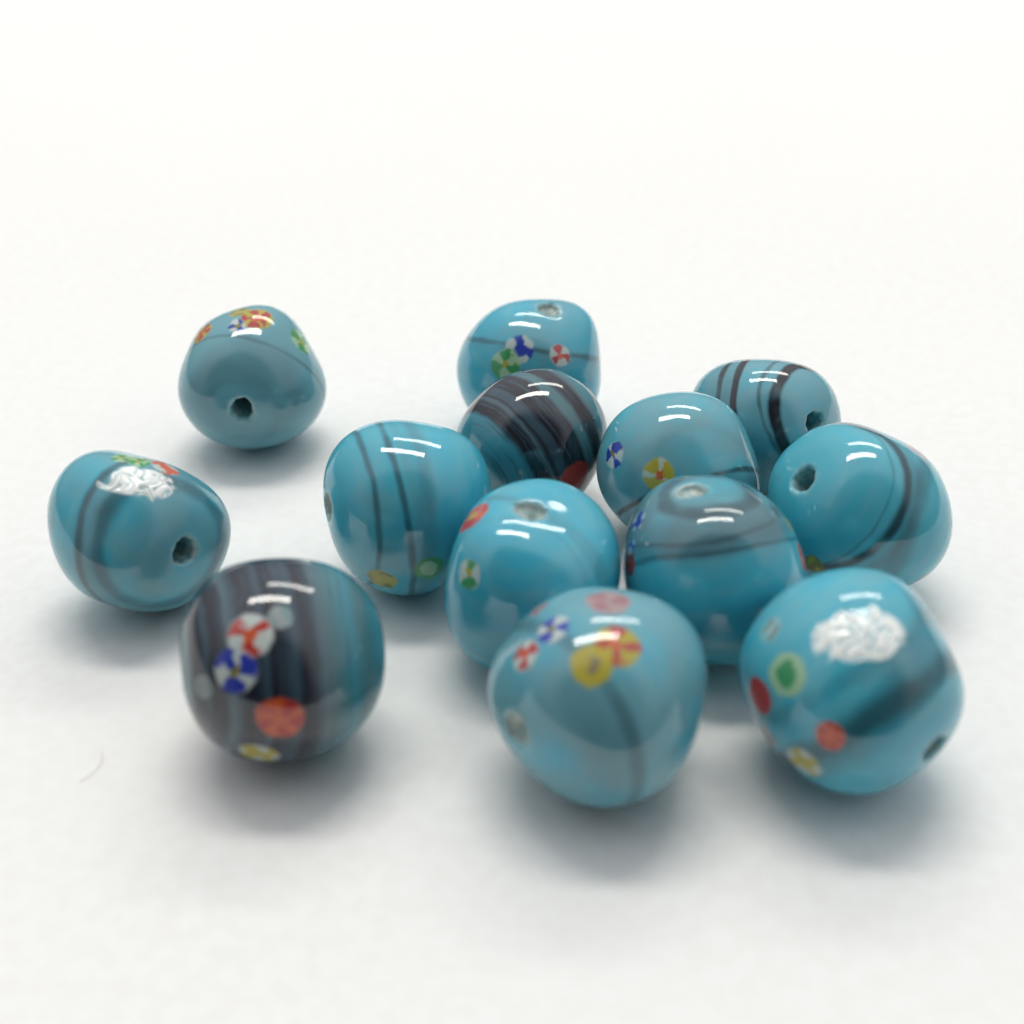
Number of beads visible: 13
